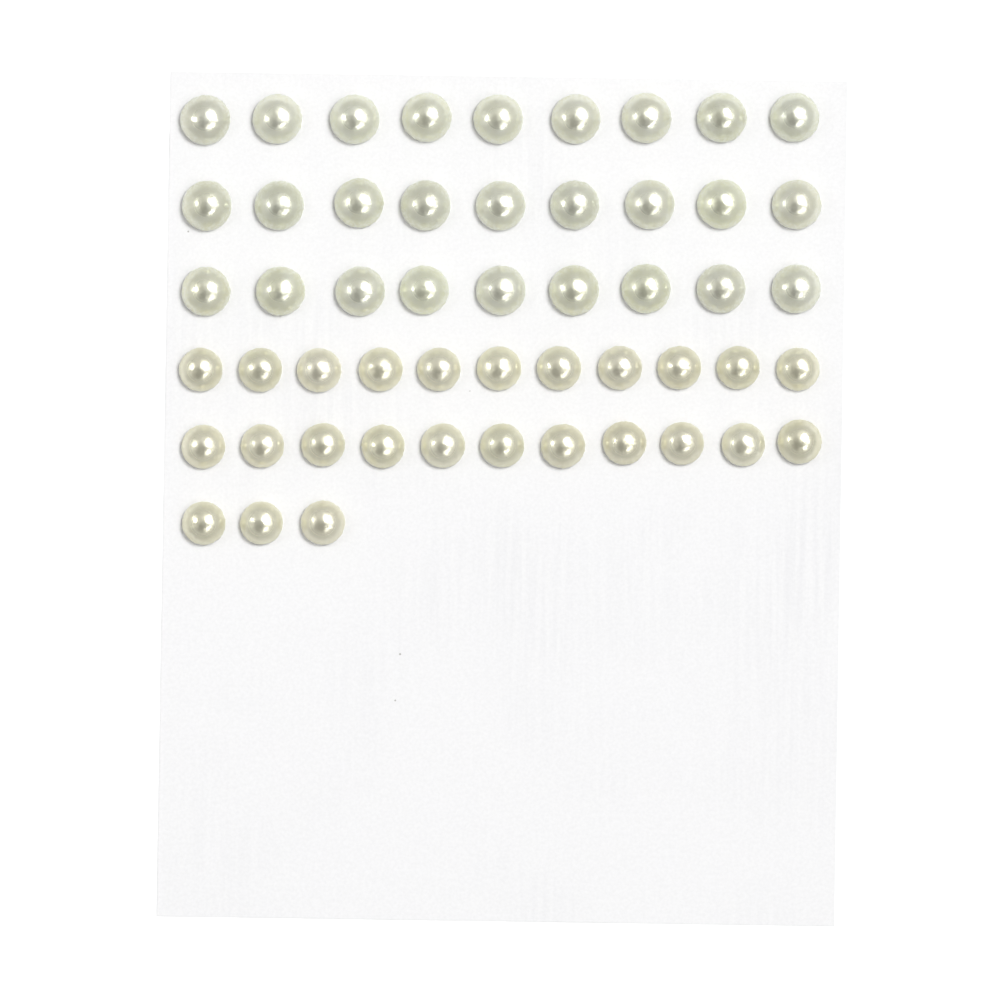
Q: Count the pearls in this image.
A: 52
